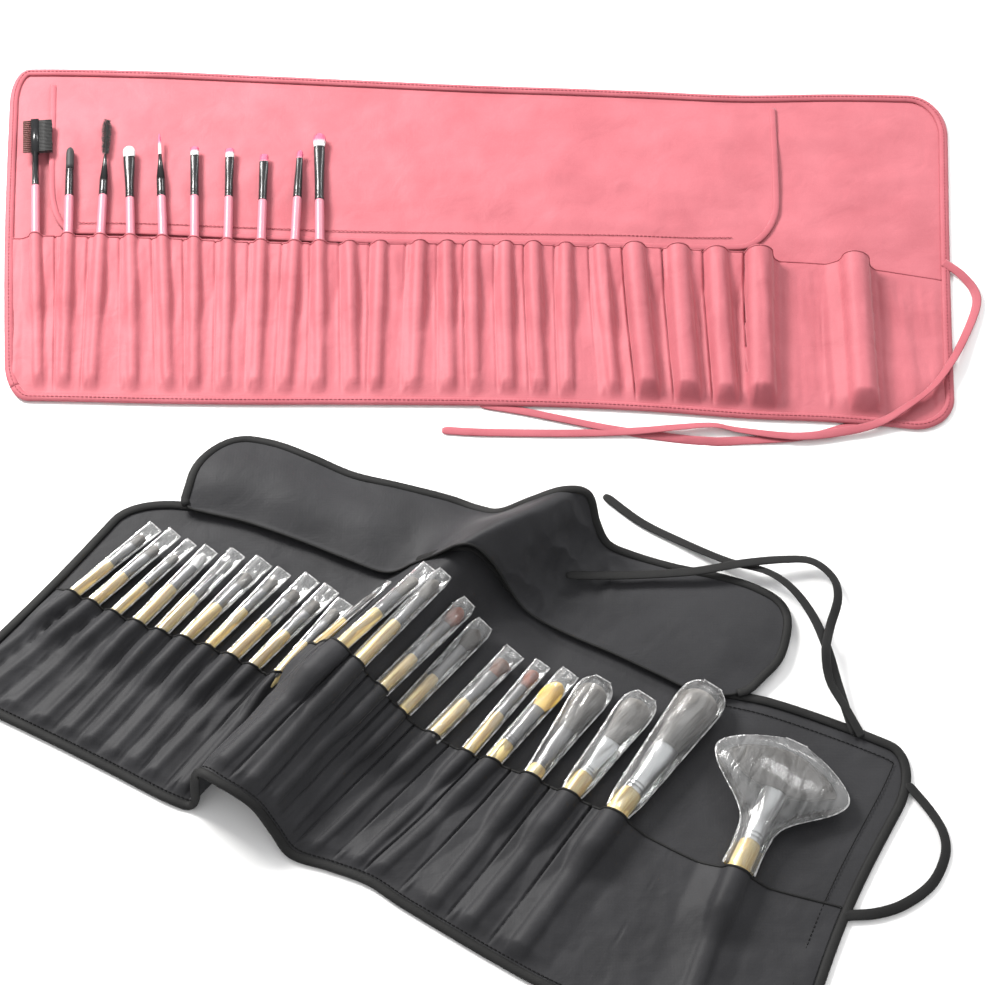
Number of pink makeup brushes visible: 10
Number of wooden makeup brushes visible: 22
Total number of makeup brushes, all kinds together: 32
